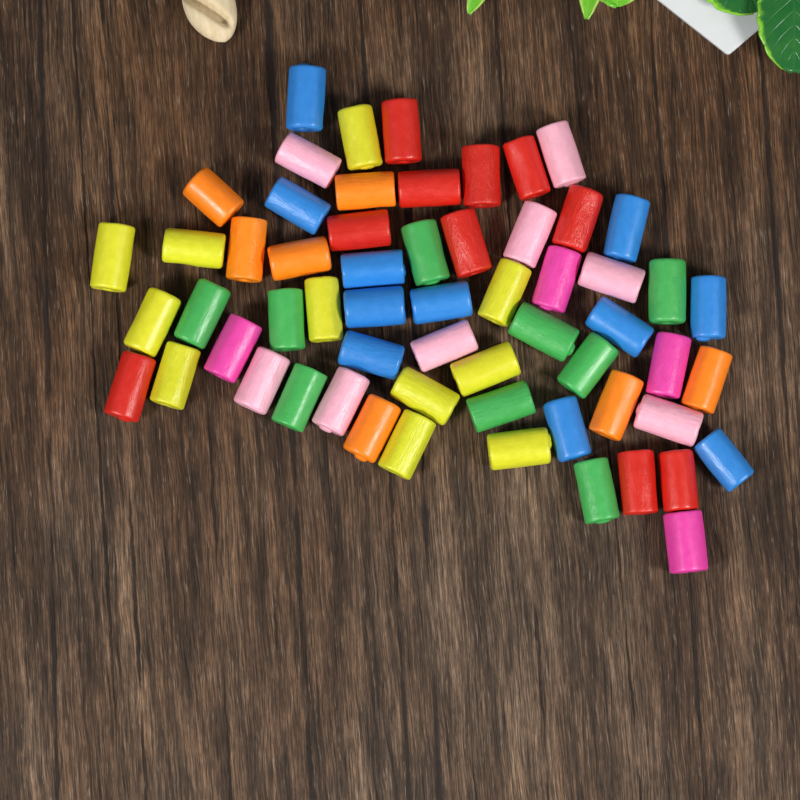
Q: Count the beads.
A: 60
